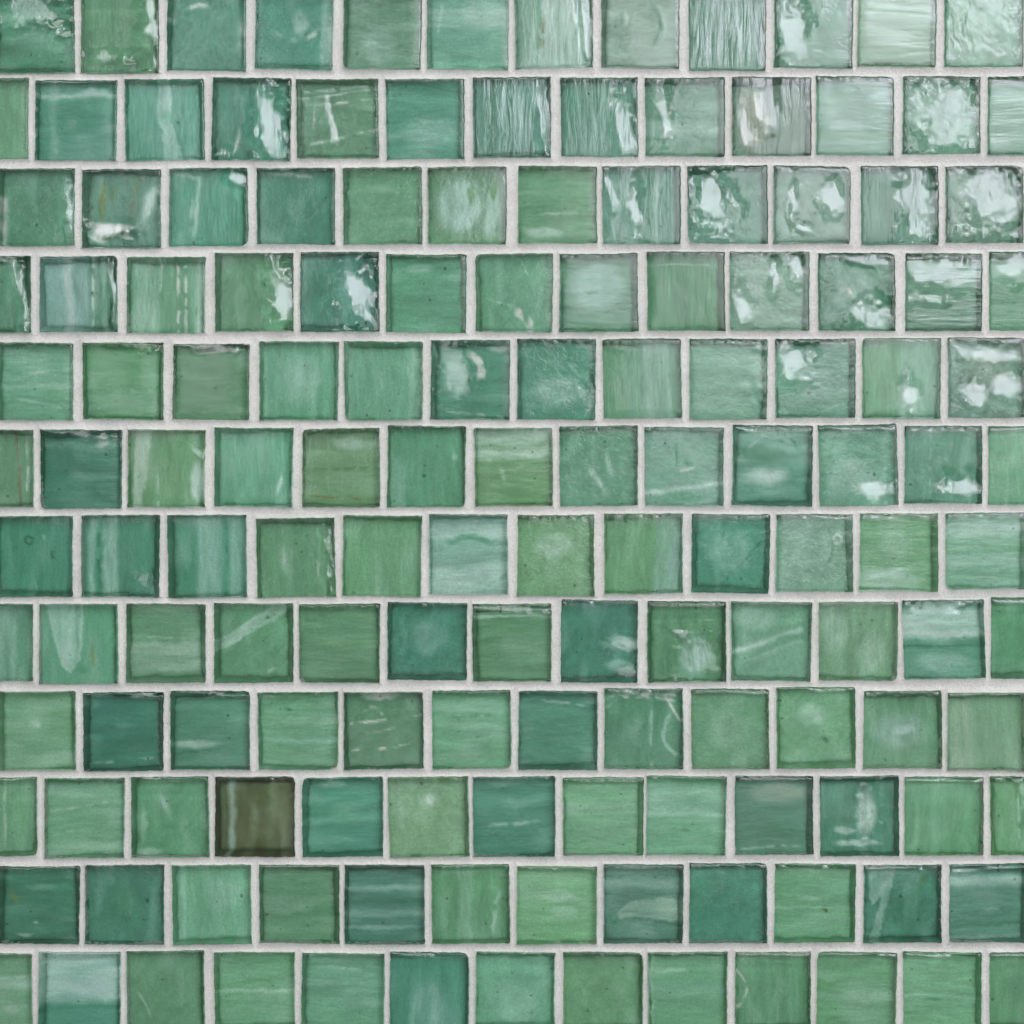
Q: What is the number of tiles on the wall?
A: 150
